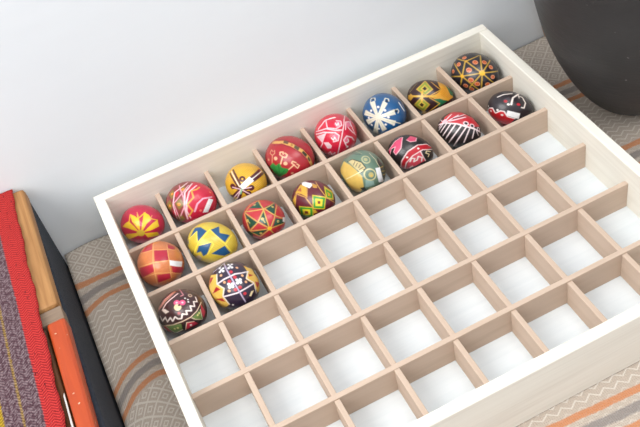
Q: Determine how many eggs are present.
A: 18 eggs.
